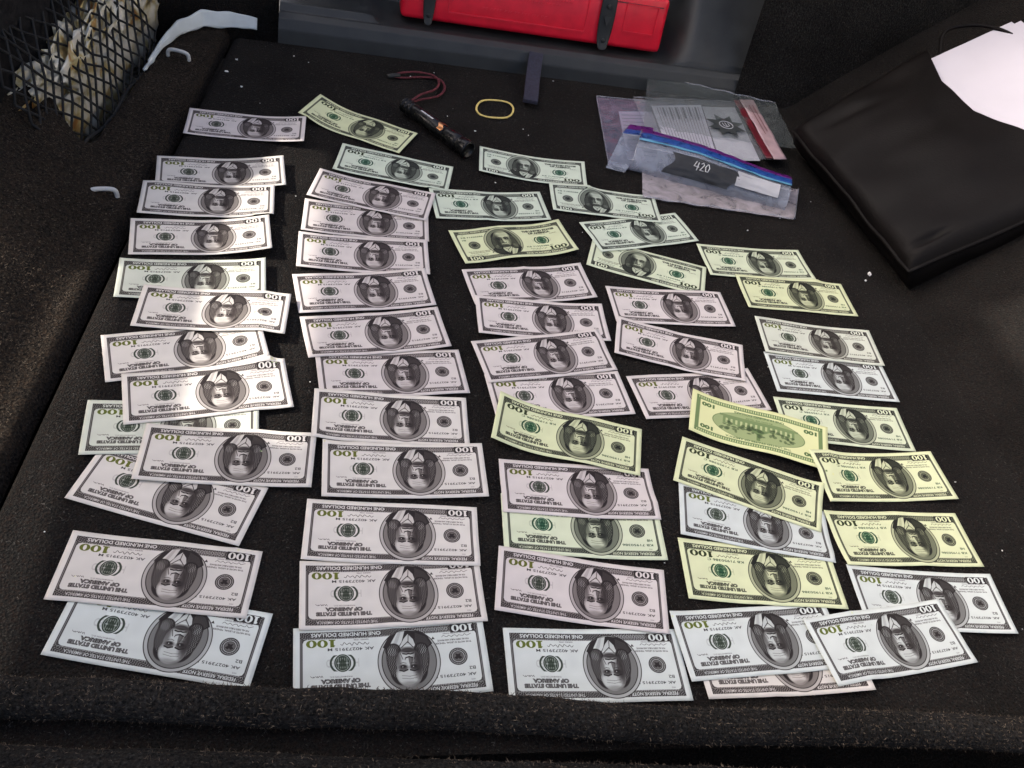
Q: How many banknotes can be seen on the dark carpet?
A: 59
